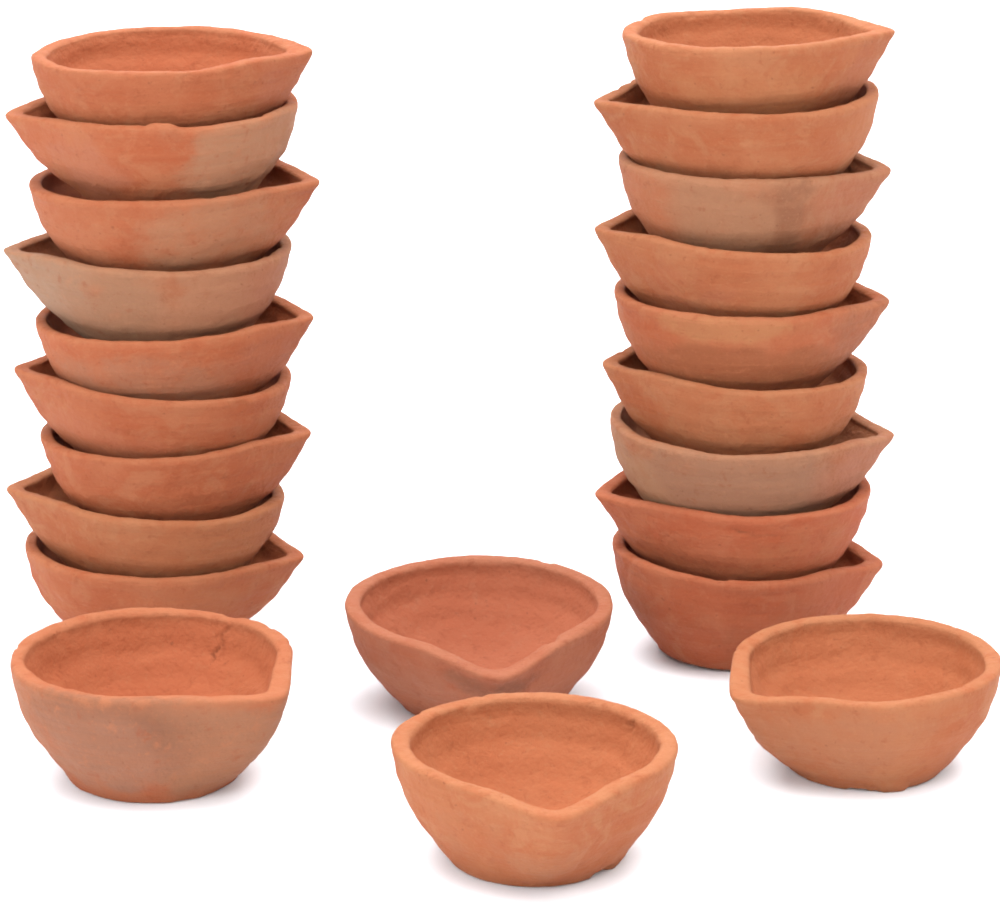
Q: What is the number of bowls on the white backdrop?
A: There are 22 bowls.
